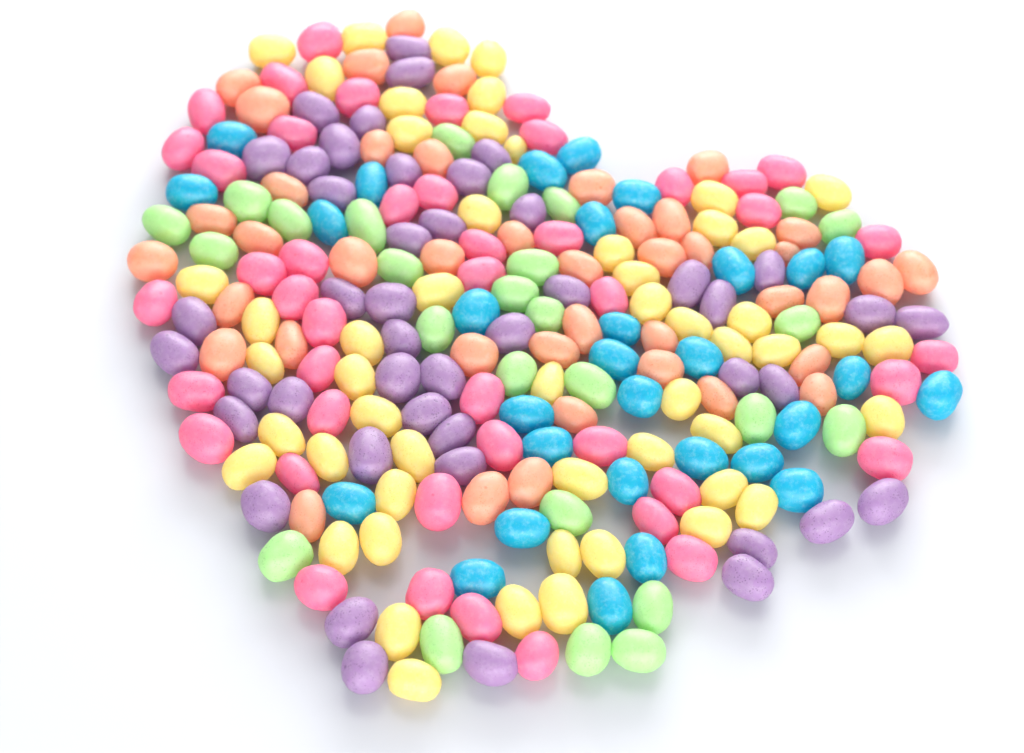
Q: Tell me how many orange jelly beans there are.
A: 42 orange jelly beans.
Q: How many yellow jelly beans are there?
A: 53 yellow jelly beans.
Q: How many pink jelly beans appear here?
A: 45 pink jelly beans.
